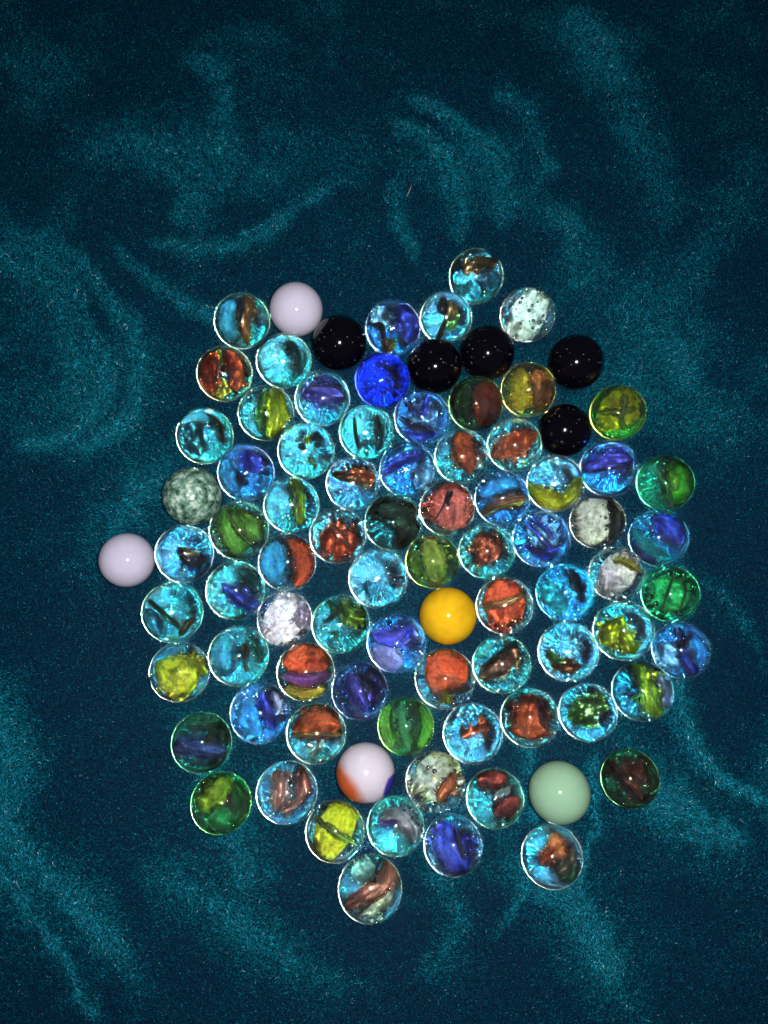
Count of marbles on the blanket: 86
